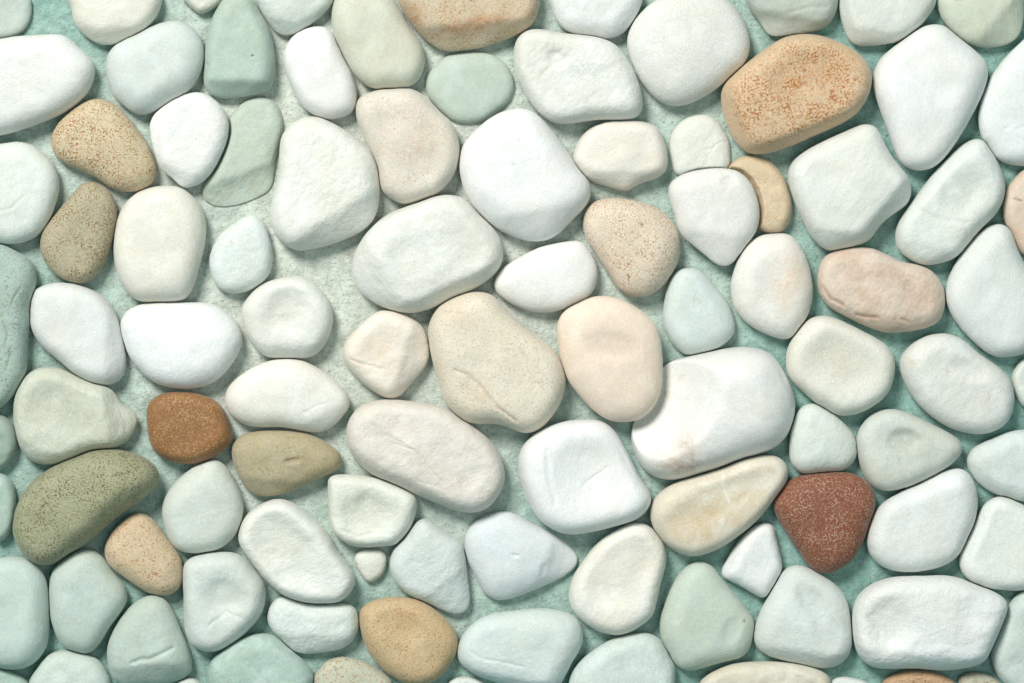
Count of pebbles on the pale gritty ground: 102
